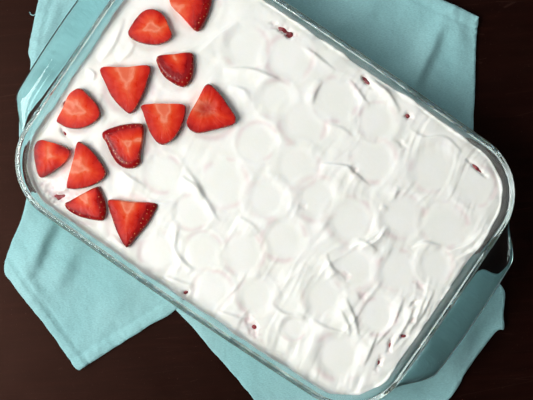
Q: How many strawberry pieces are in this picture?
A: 12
